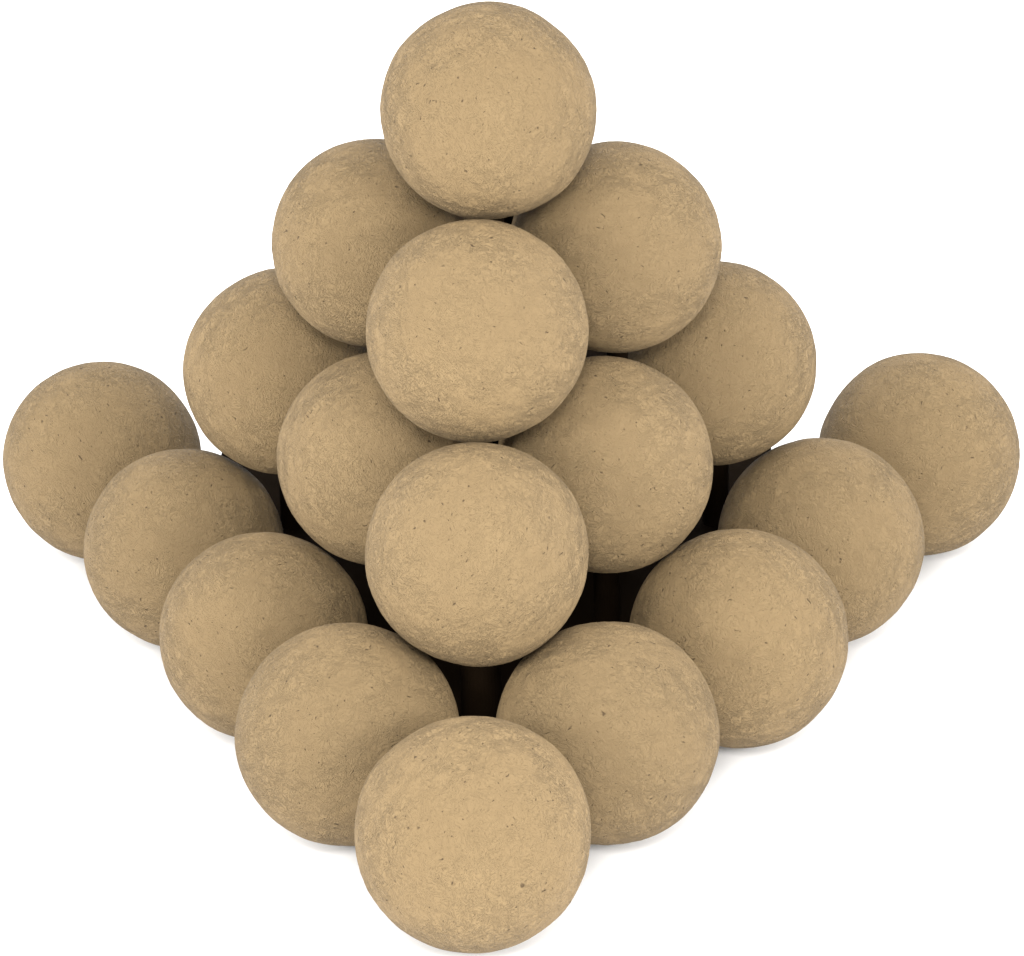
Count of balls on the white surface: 18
